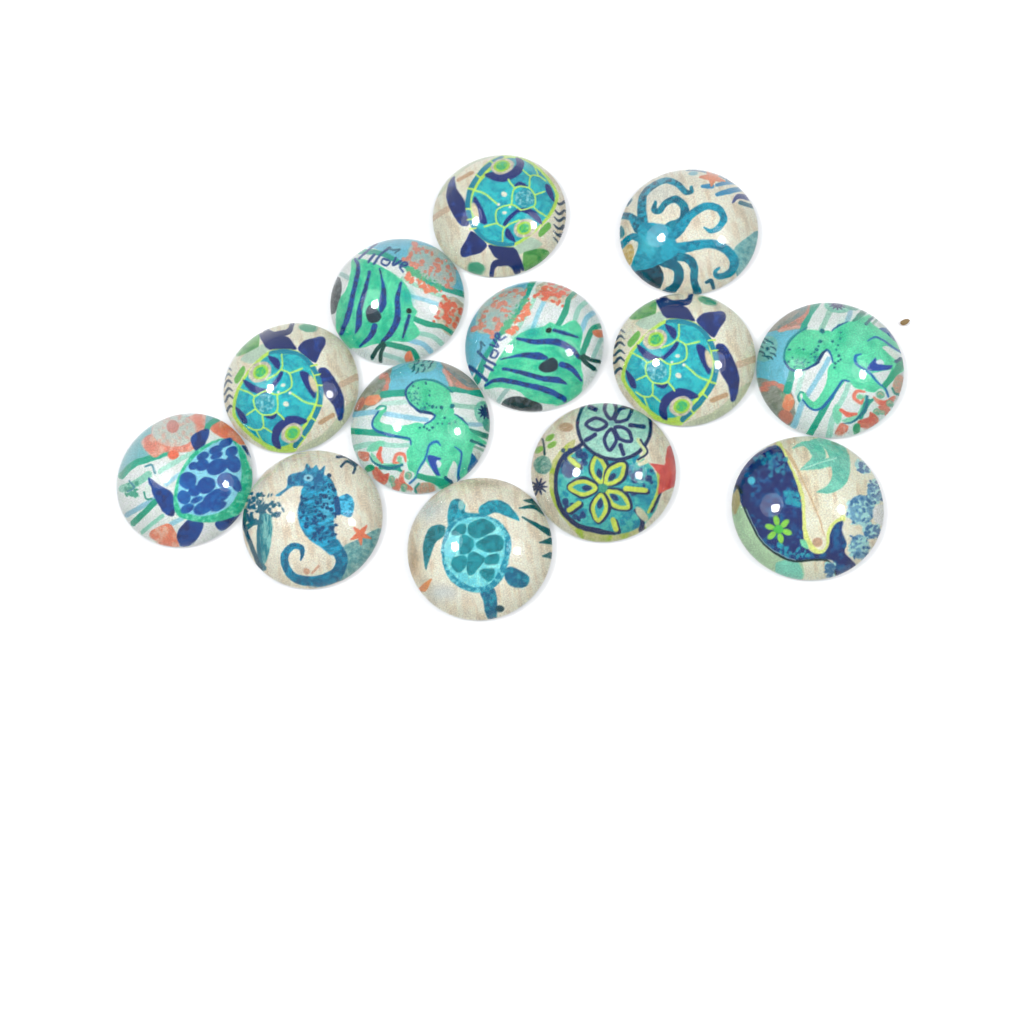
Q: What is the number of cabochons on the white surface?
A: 13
